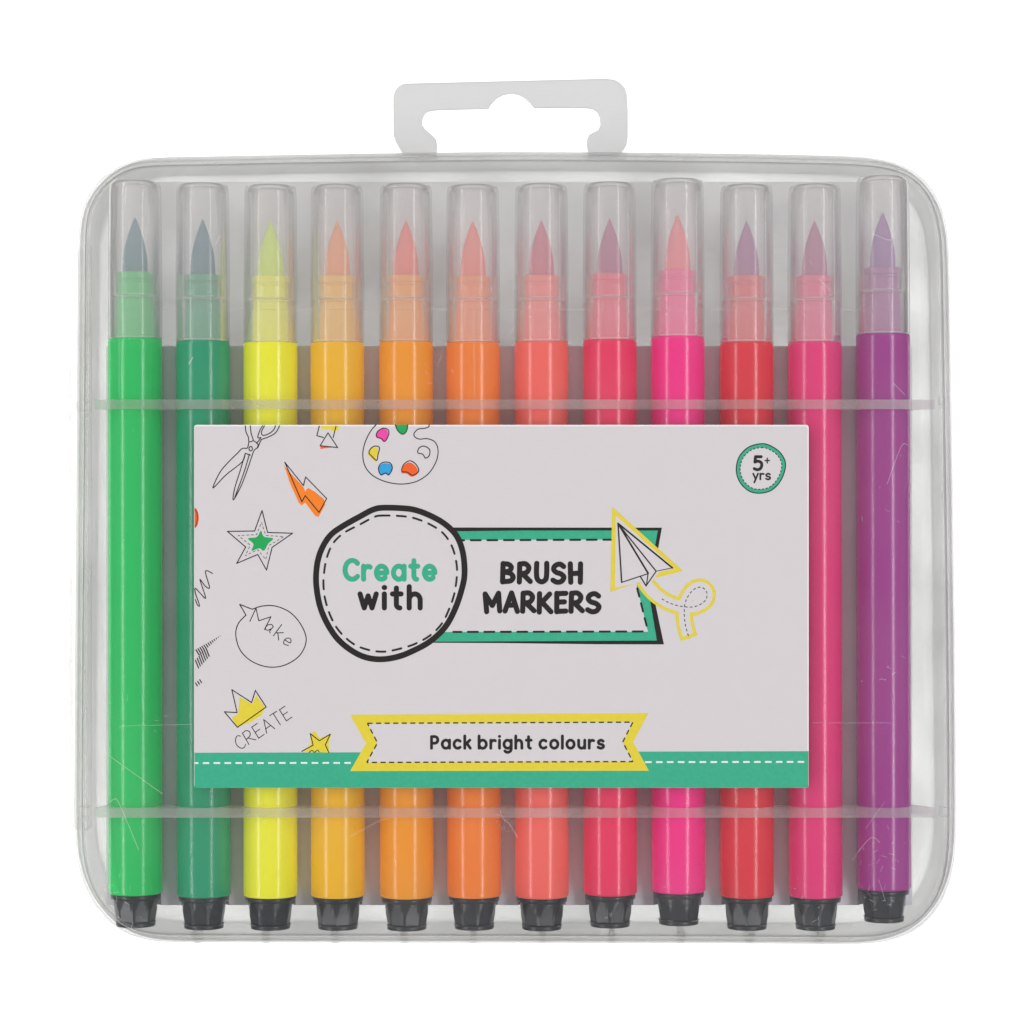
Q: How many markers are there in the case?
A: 12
